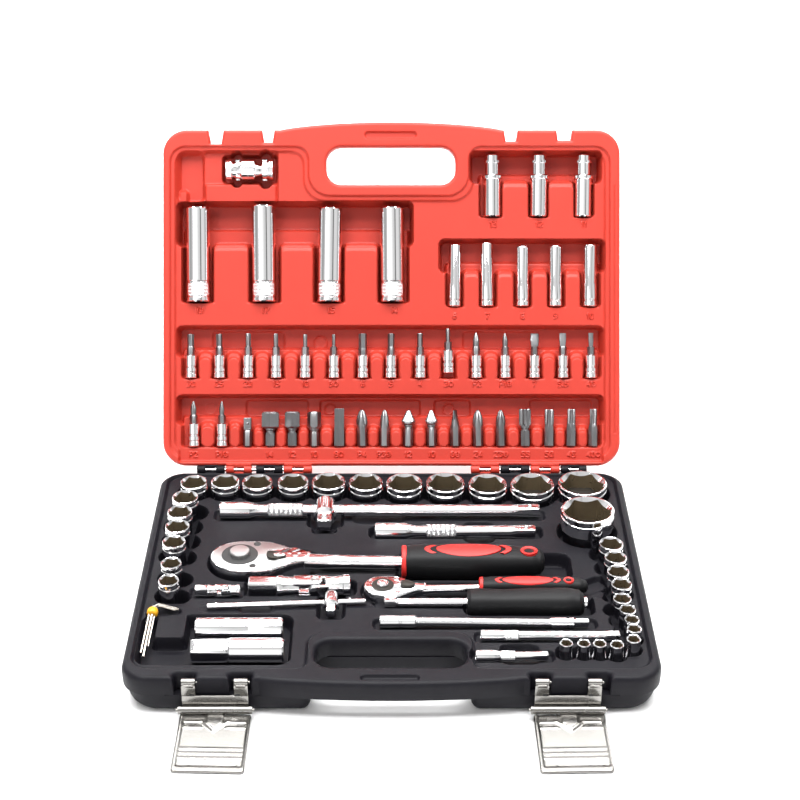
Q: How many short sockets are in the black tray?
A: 31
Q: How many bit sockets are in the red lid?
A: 17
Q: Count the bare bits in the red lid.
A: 16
